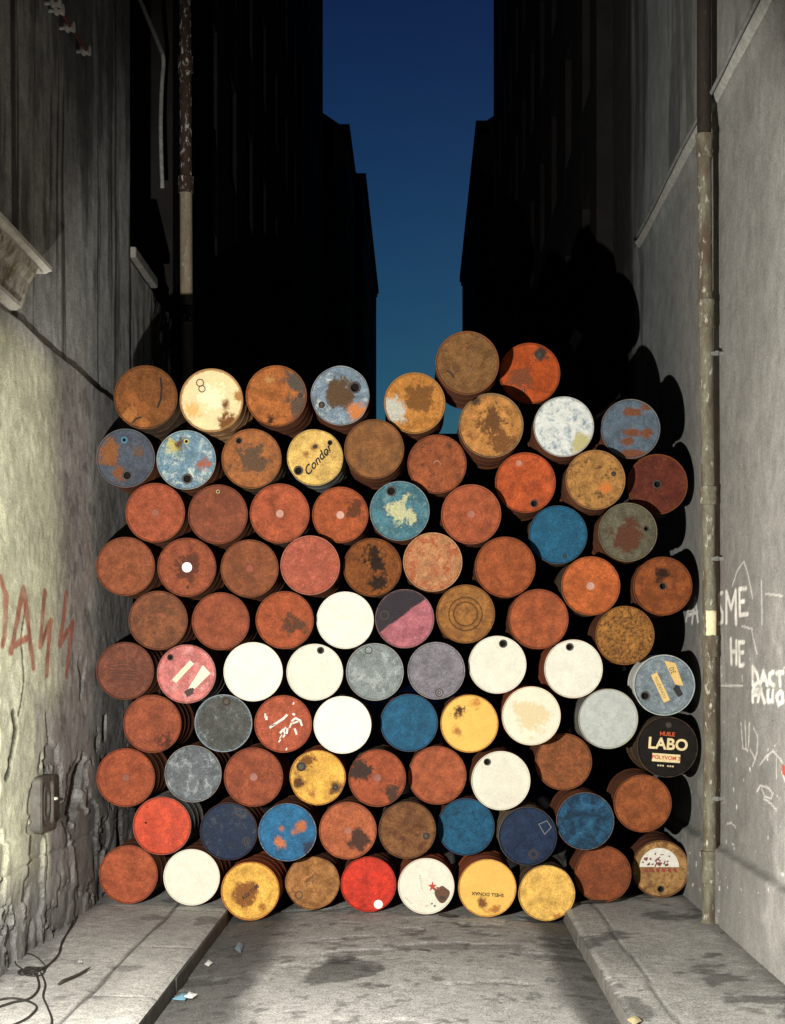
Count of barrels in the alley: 89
